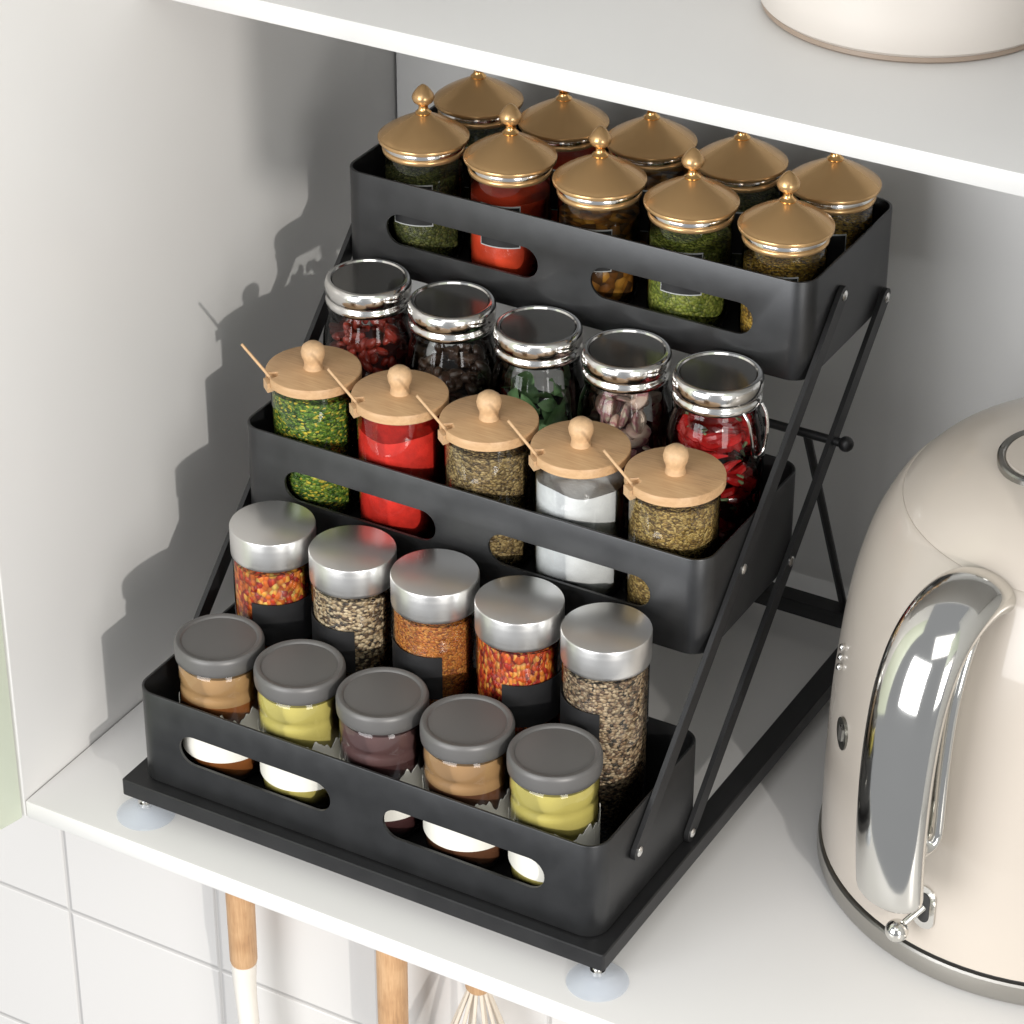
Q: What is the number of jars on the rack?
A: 30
